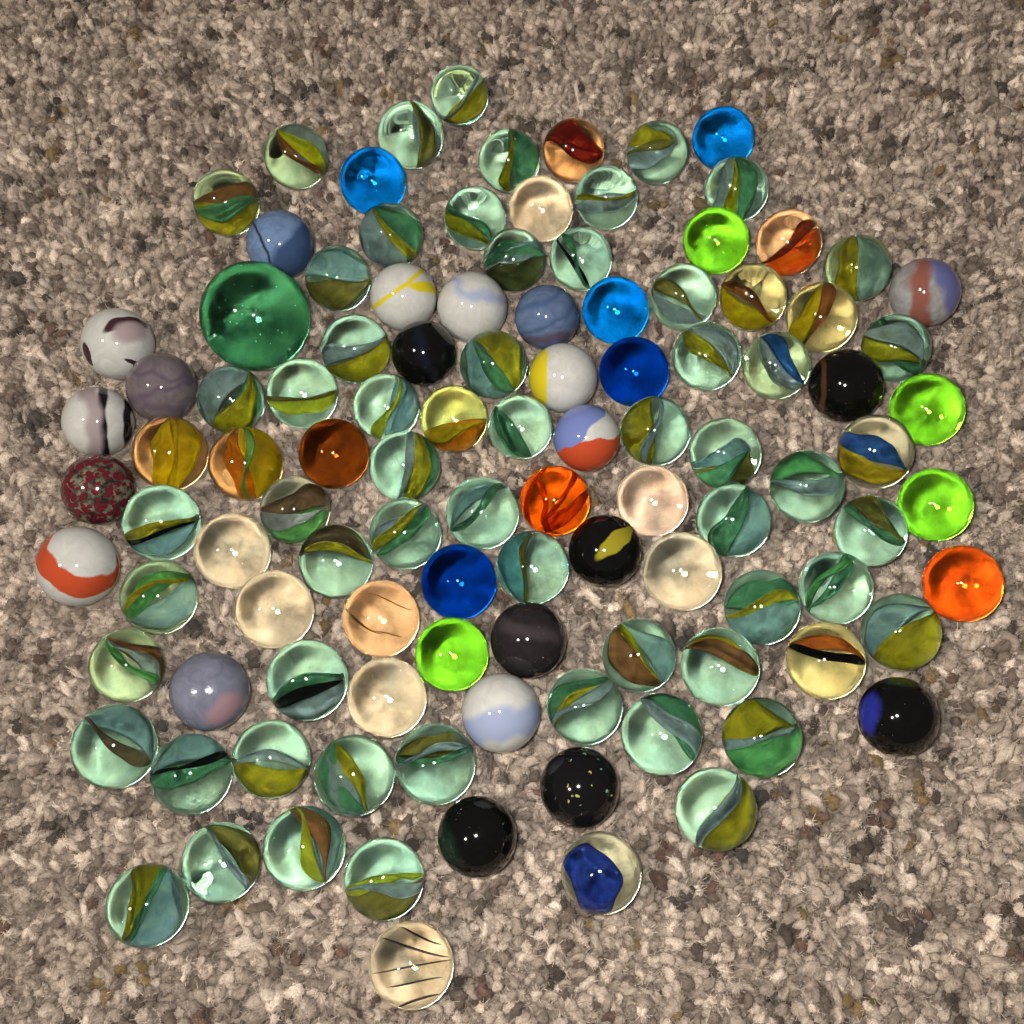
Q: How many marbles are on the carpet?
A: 109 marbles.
